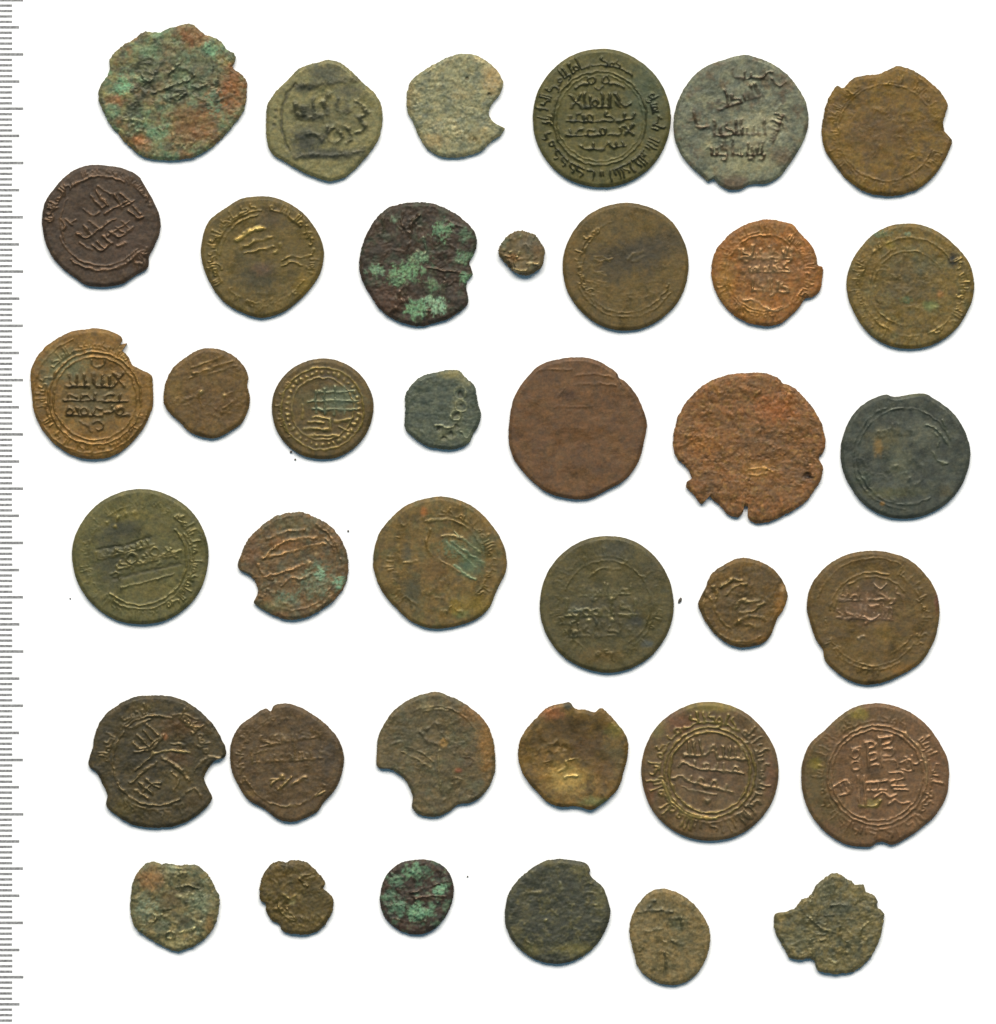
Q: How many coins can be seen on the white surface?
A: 38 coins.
